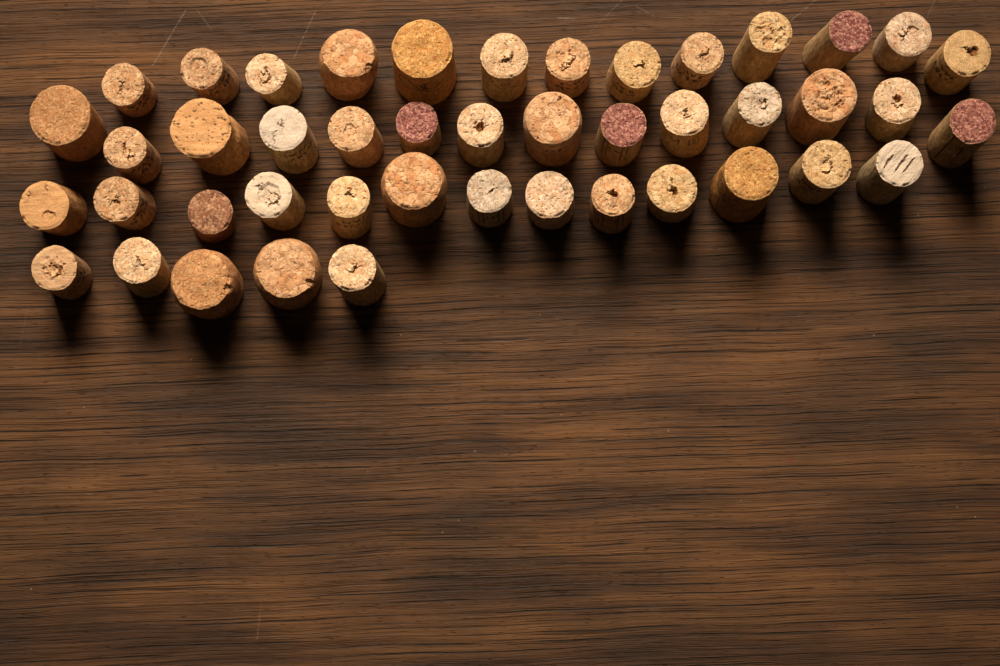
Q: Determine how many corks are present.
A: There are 45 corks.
